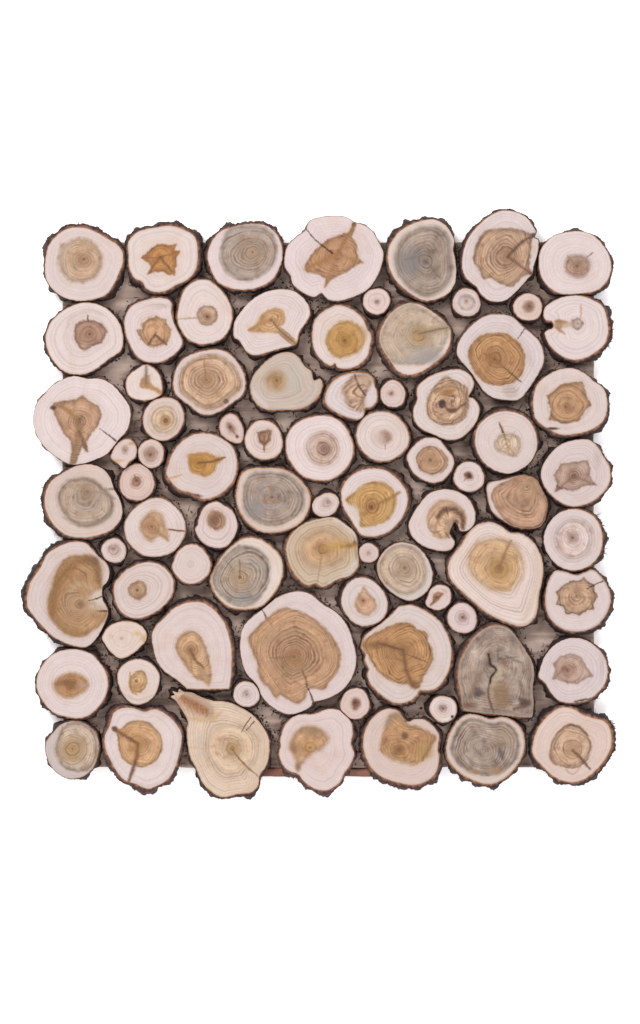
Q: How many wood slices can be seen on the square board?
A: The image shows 79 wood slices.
